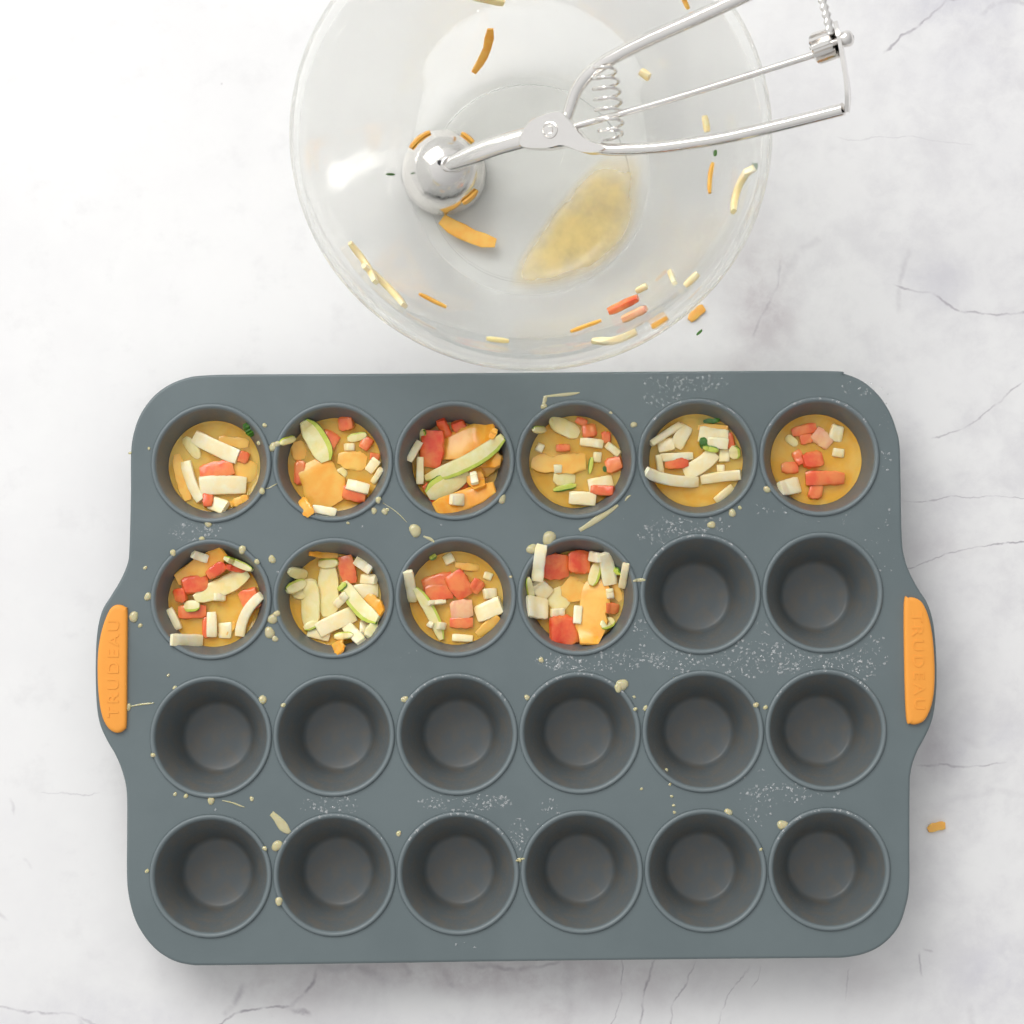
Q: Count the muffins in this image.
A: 10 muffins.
